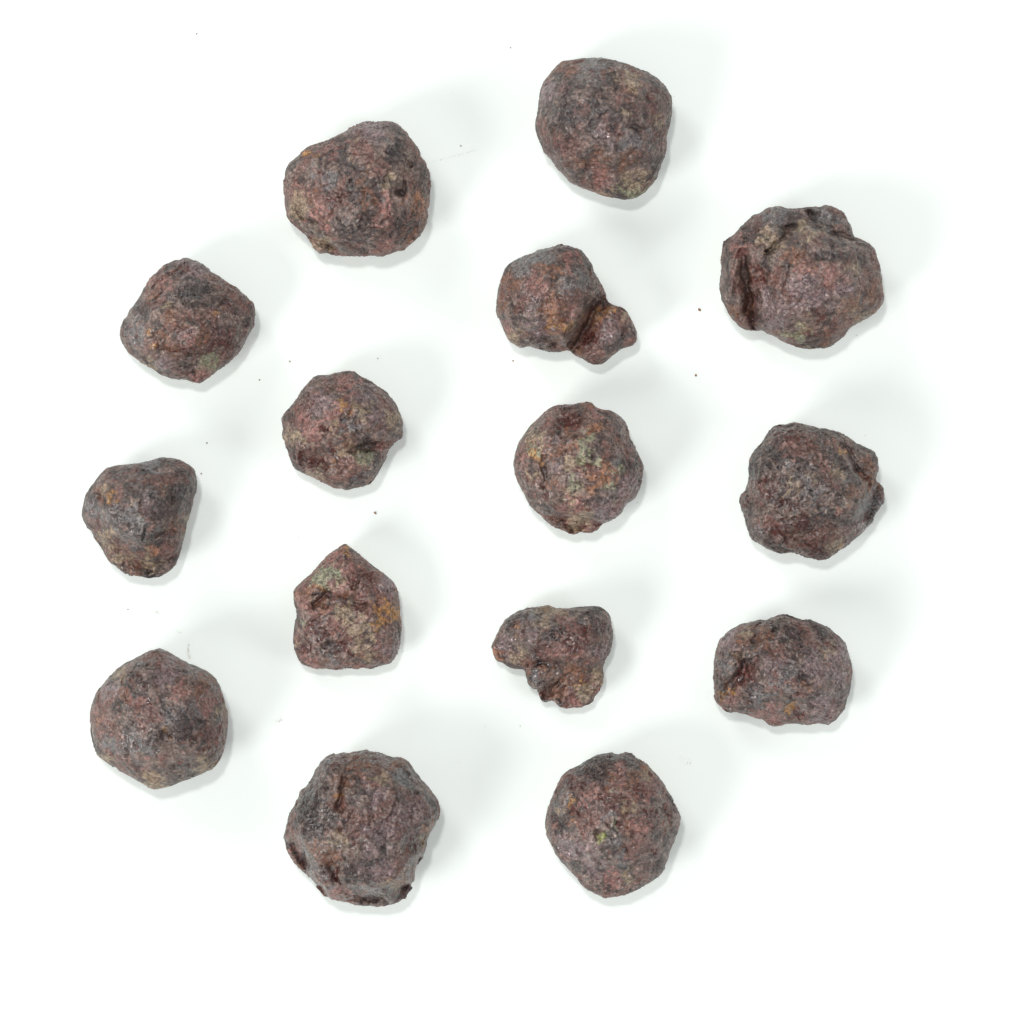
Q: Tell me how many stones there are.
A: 15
